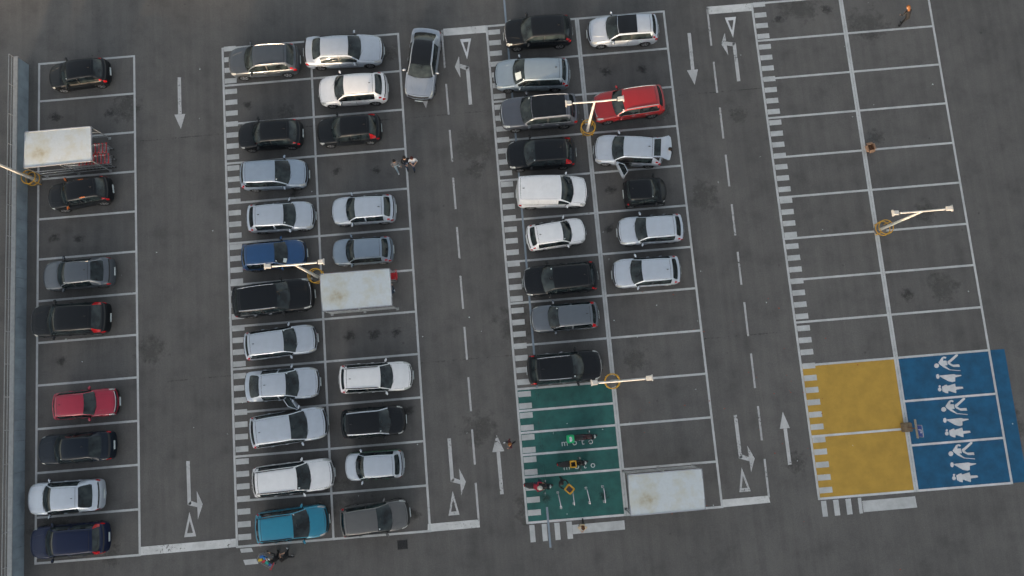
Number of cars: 44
